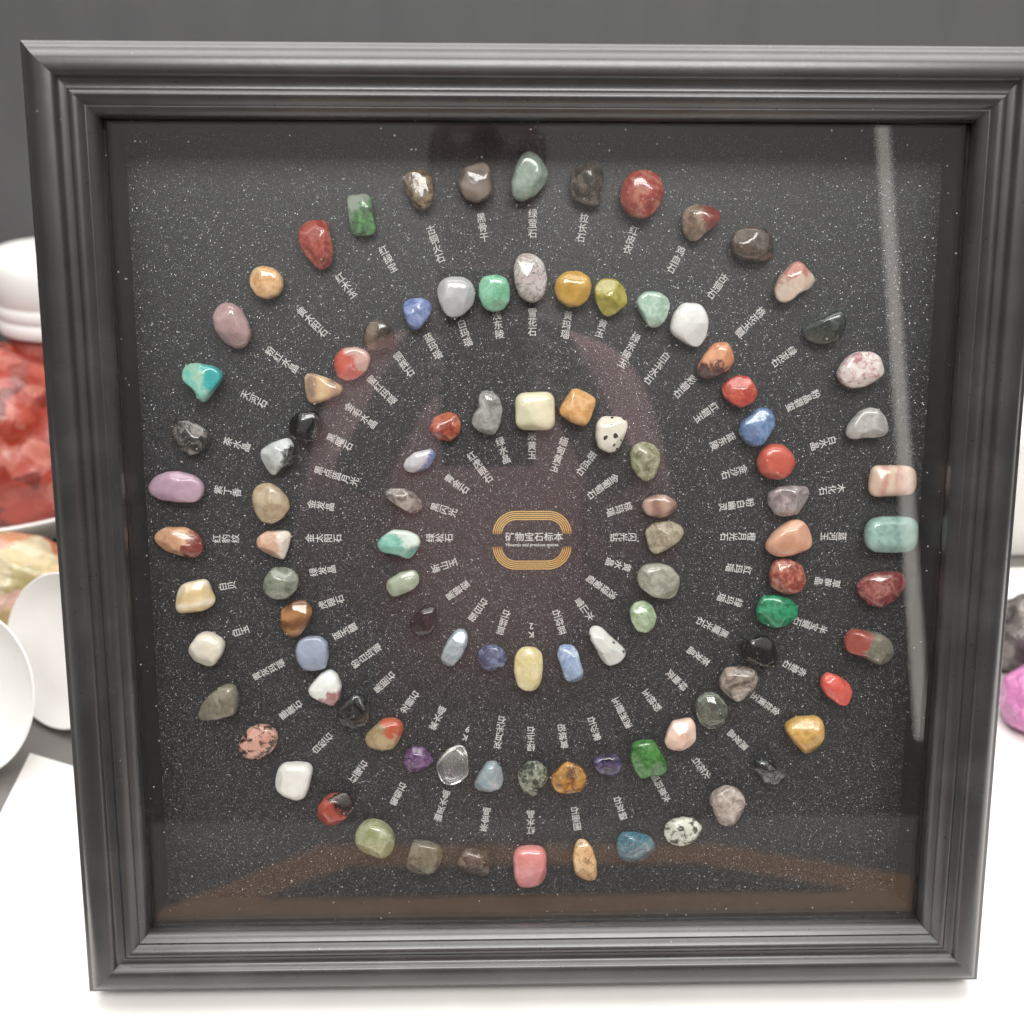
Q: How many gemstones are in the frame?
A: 100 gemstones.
